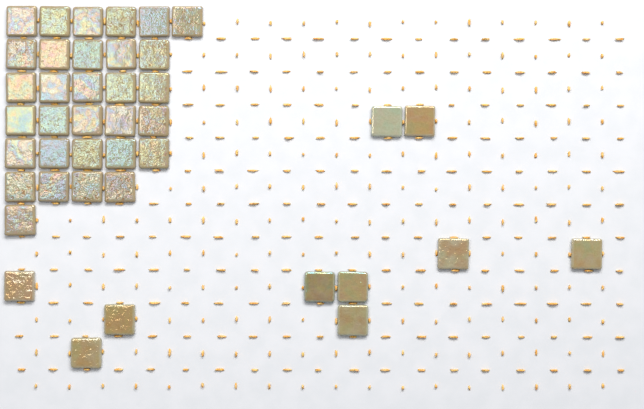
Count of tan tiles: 10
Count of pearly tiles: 31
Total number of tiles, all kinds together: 41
